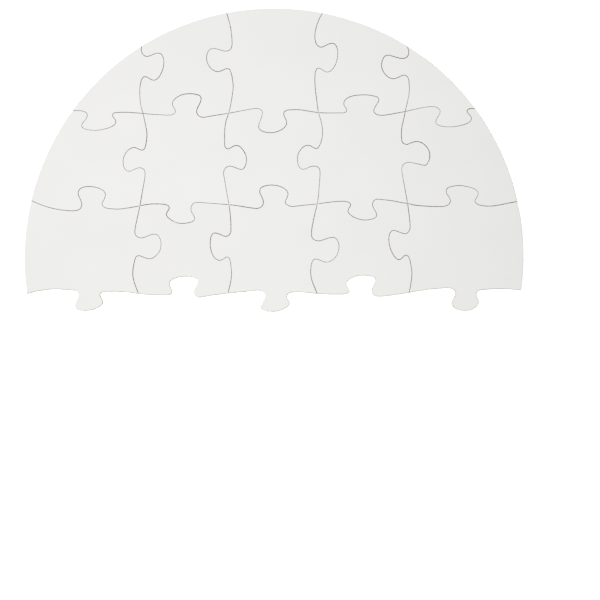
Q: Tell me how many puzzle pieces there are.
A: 15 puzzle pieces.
